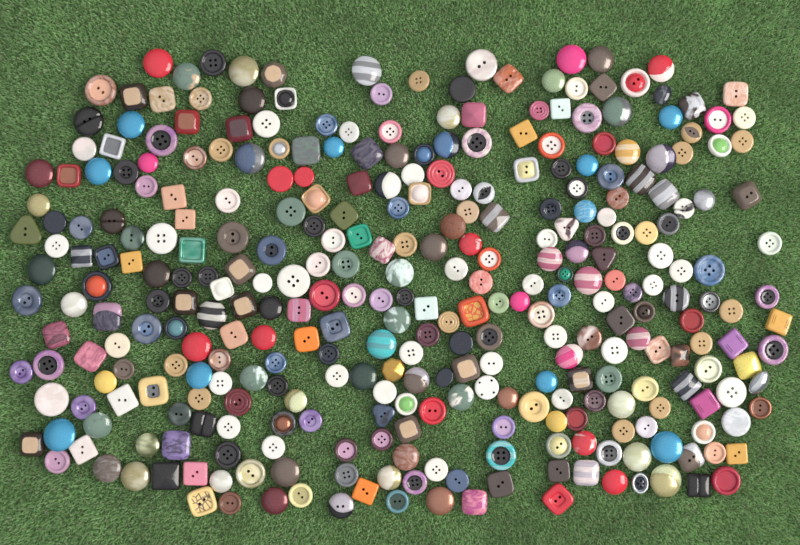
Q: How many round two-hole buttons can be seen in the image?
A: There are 67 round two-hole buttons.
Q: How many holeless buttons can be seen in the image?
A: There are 145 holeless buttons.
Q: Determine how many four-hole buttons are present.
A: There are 81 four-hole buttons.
